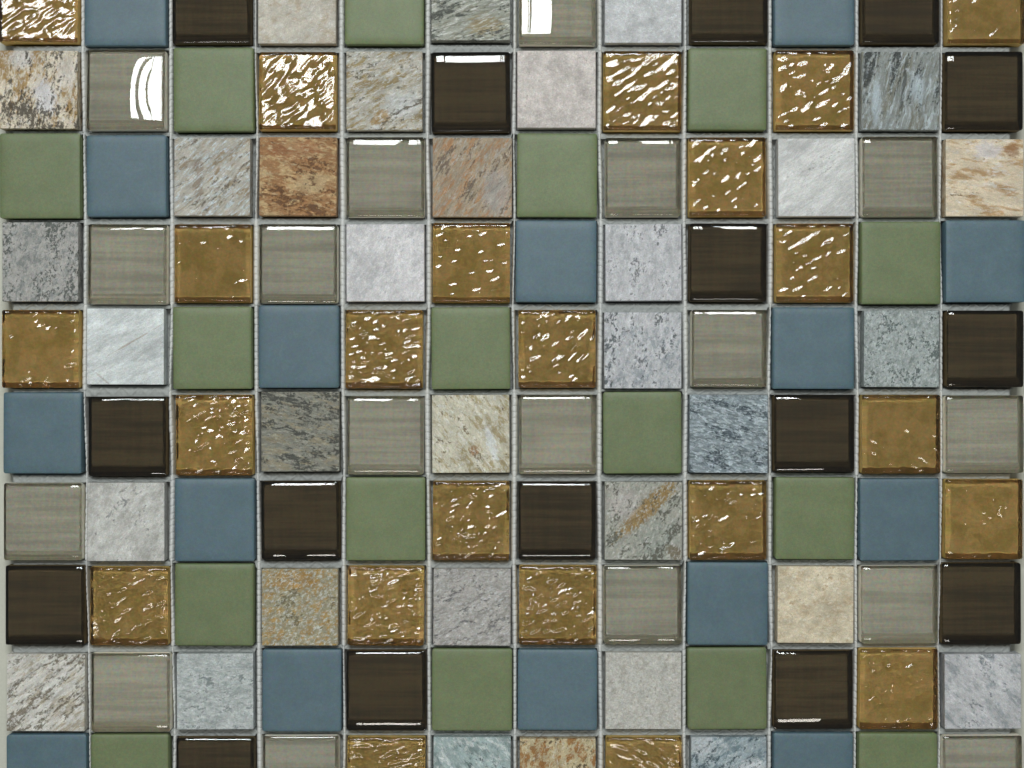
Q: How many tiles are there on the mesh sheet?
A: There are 120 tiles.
